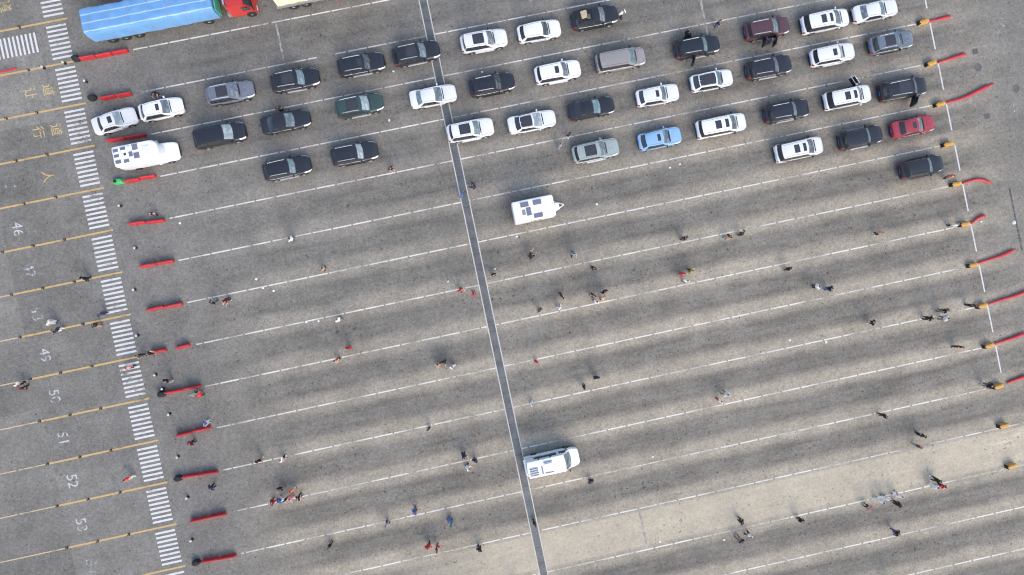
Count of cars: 40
